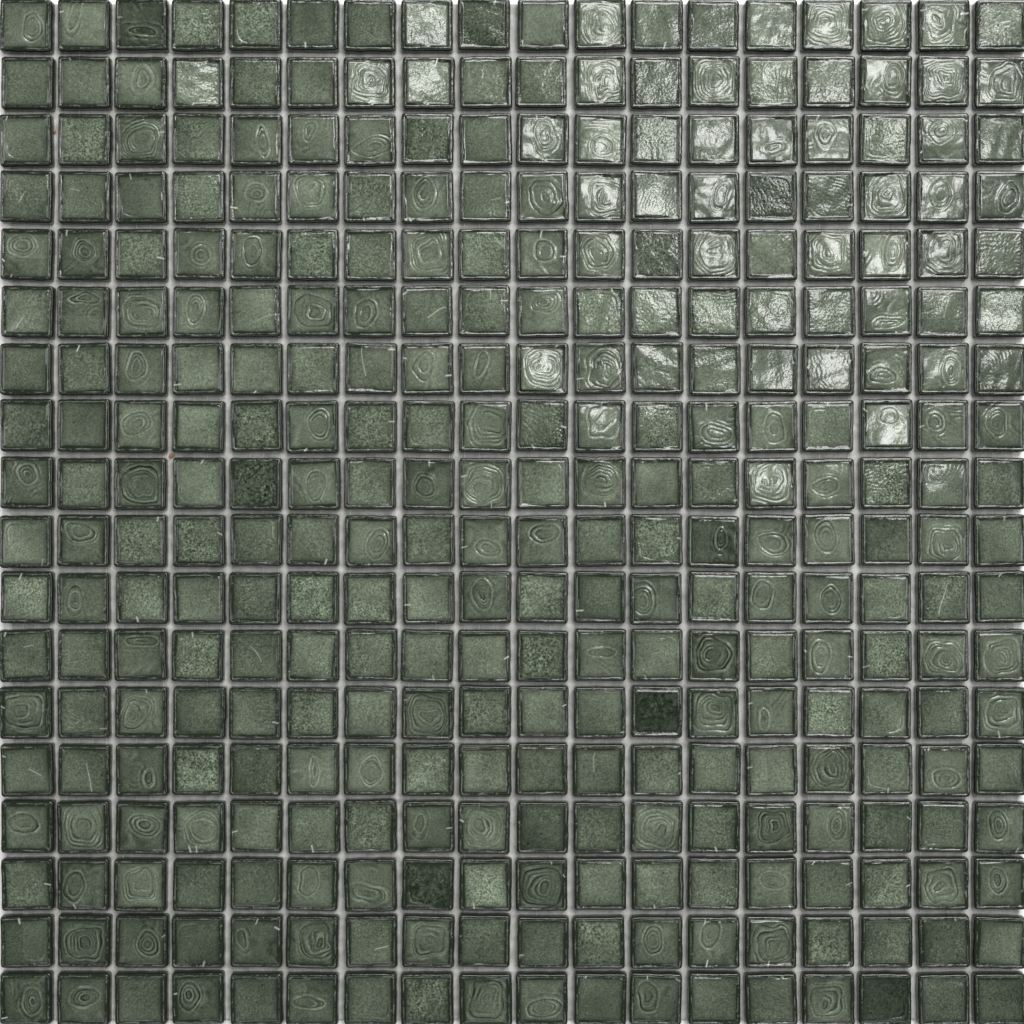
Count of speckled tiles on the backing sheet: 186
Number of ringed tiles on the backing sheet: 138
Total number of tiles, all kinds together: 324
